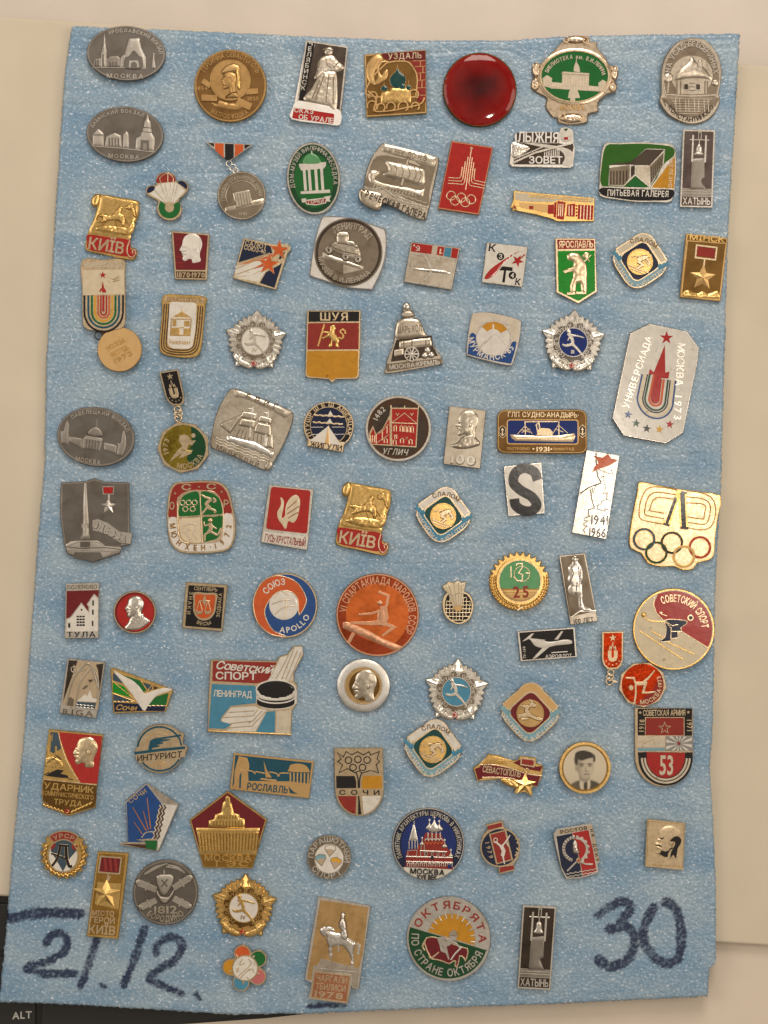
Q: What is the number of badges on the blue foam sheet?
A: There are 89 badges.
